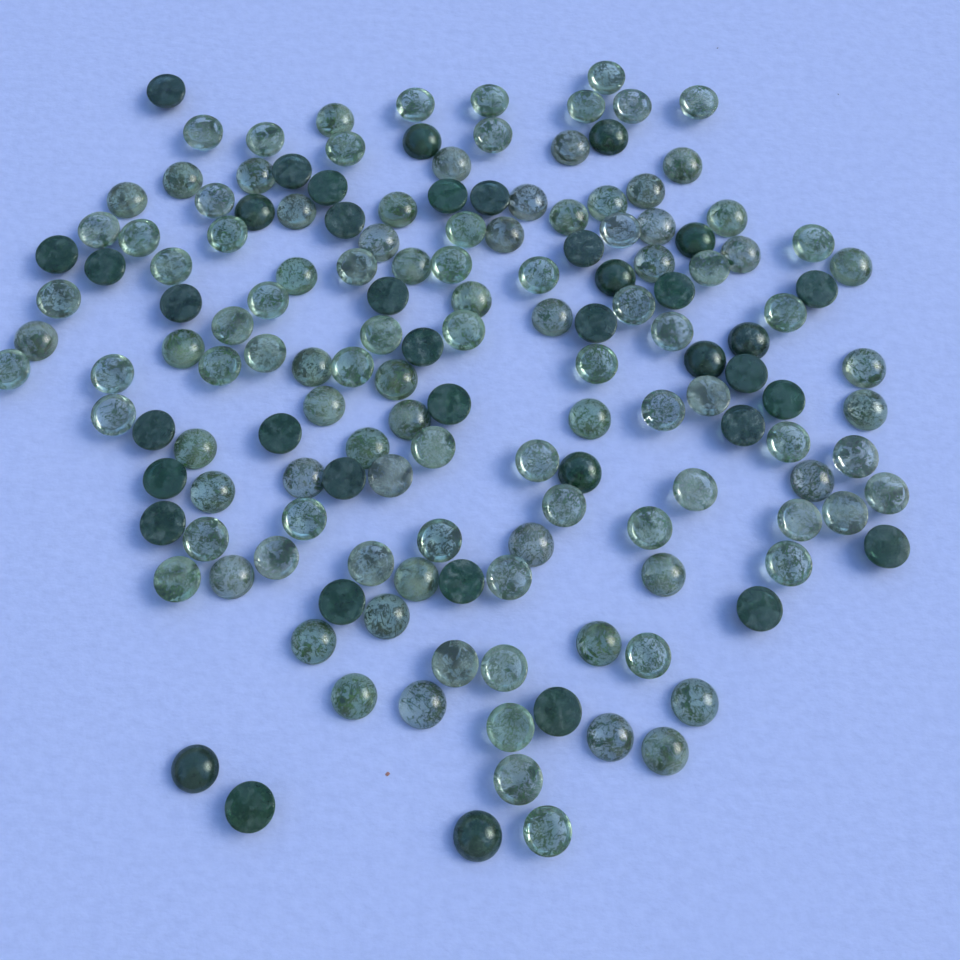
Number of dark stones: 40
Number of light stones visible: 114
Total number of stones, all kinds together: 154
